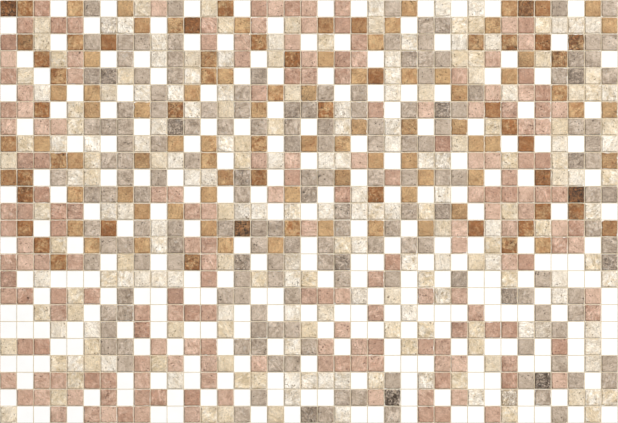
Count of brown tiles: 122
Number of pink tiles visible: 186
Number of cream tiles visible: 199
